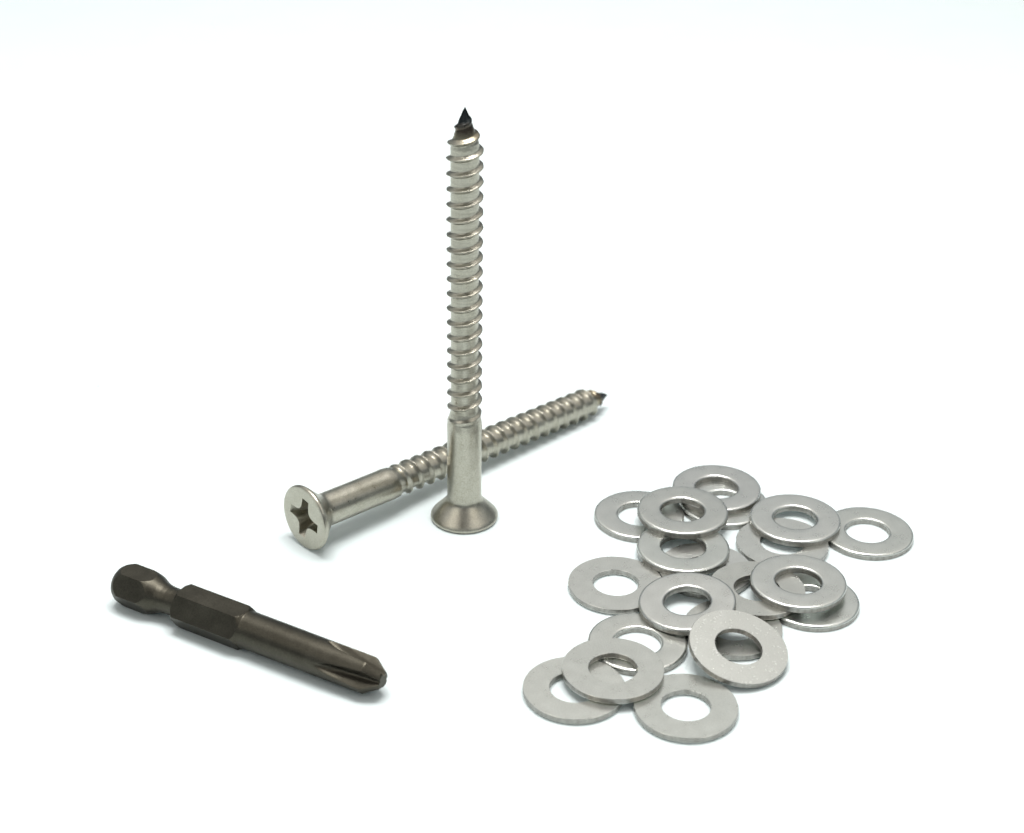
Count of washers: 20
